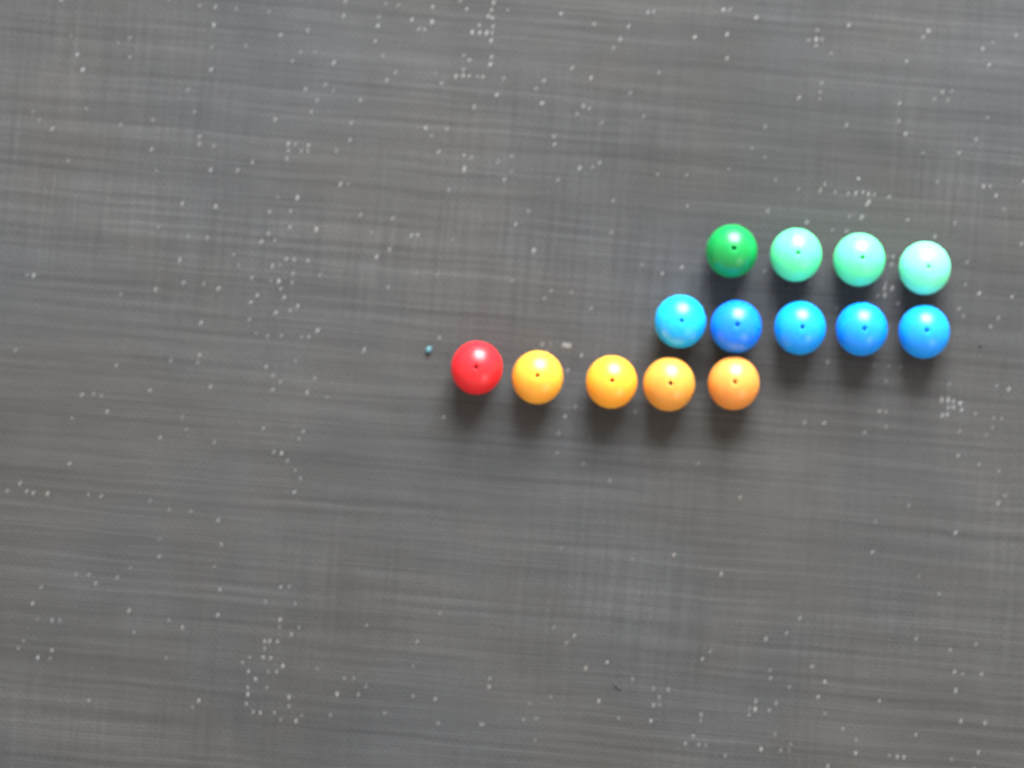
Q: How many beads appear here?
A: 14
